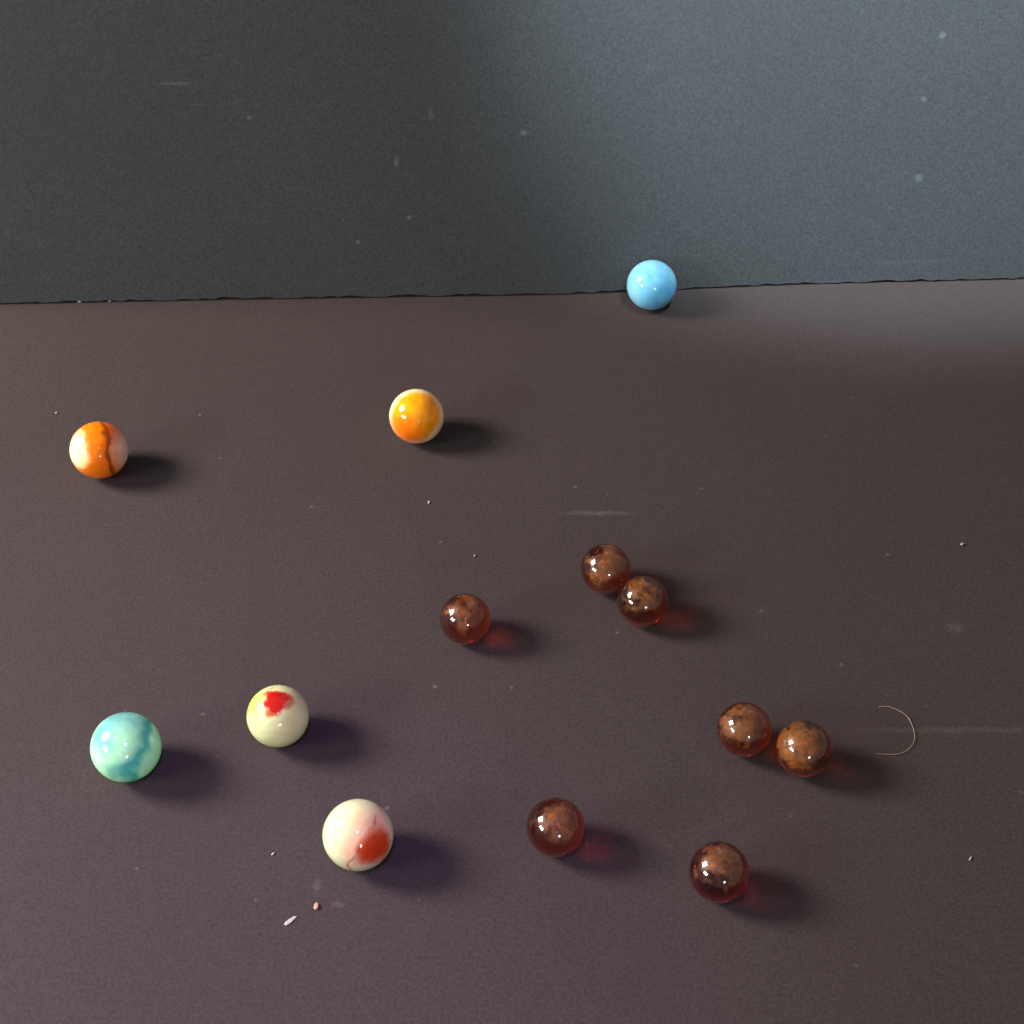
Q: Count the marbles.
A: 13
